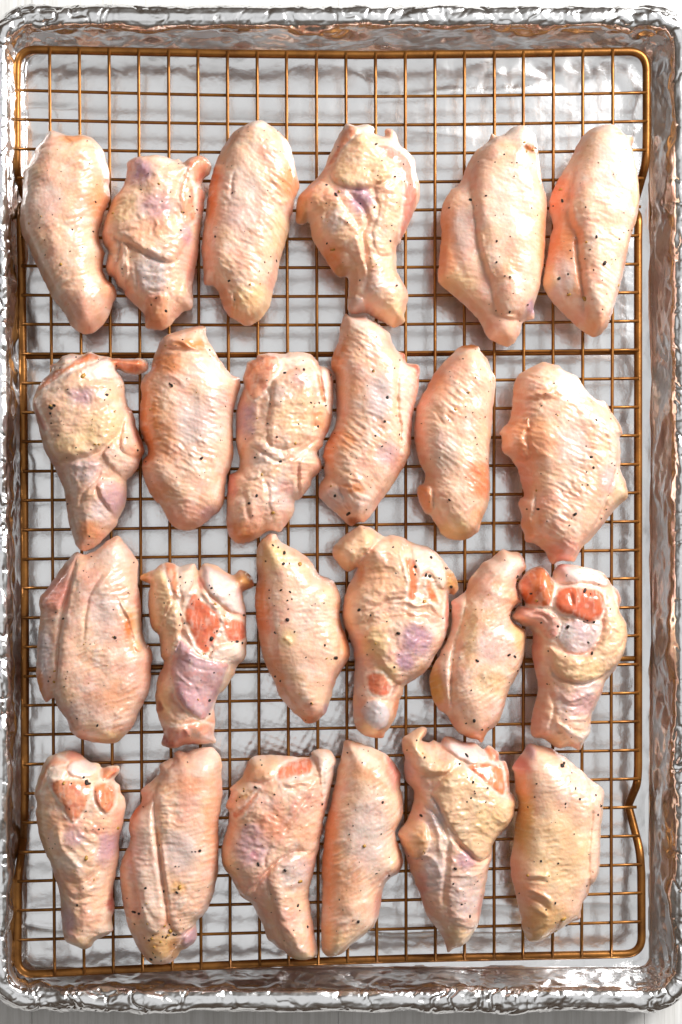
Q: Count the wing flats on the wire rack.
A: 14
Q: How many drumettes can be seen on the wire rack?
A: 10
